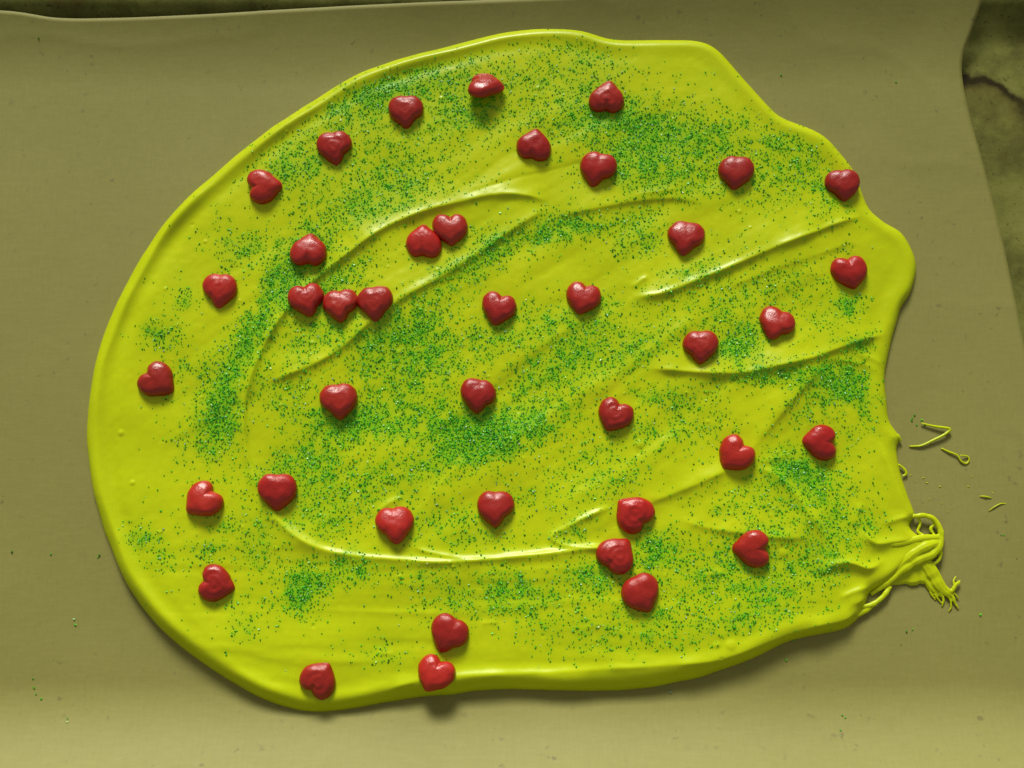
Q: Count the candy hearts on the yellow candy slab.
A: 40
